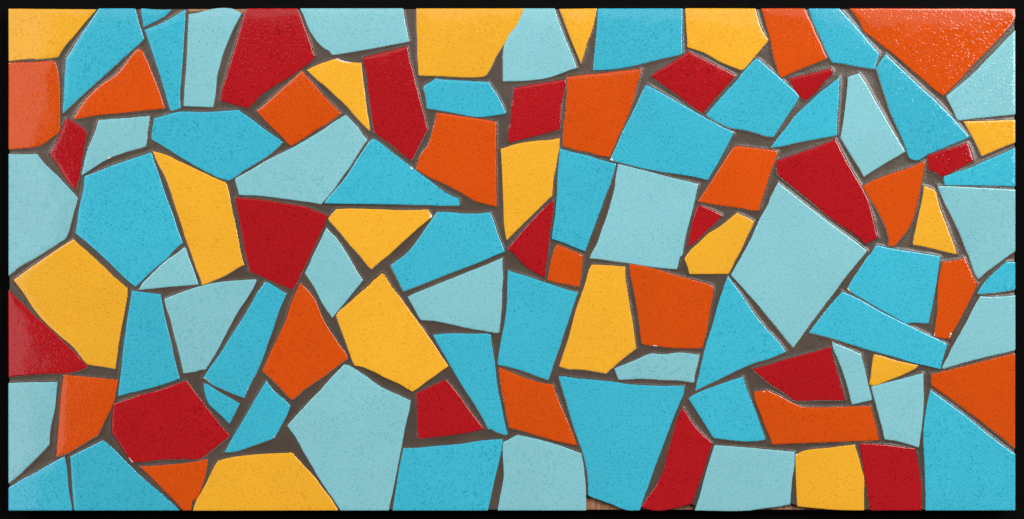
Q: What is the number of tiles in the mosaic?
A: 107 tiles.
